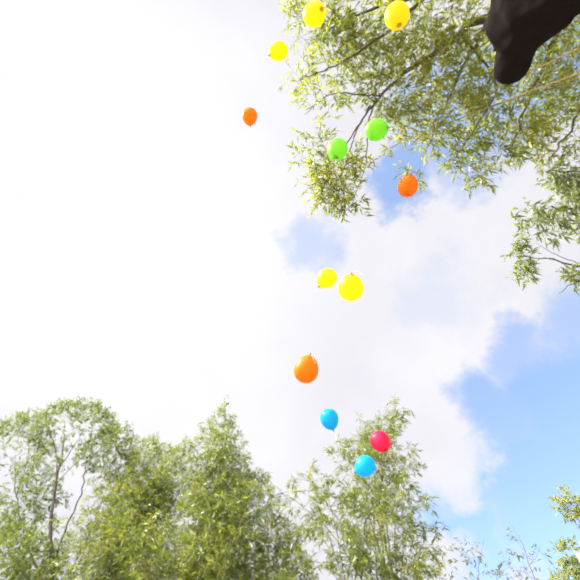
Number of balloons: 13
